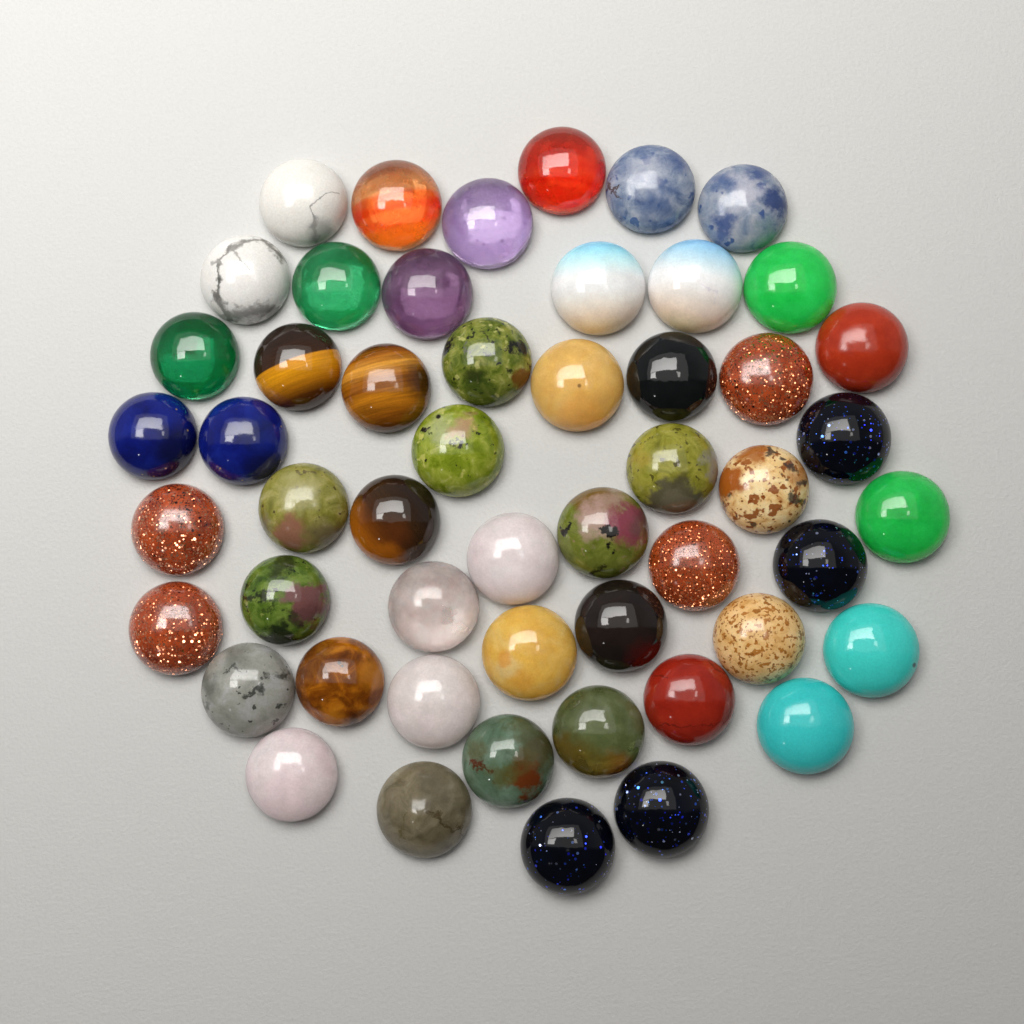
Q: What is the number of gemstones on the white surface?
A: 52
